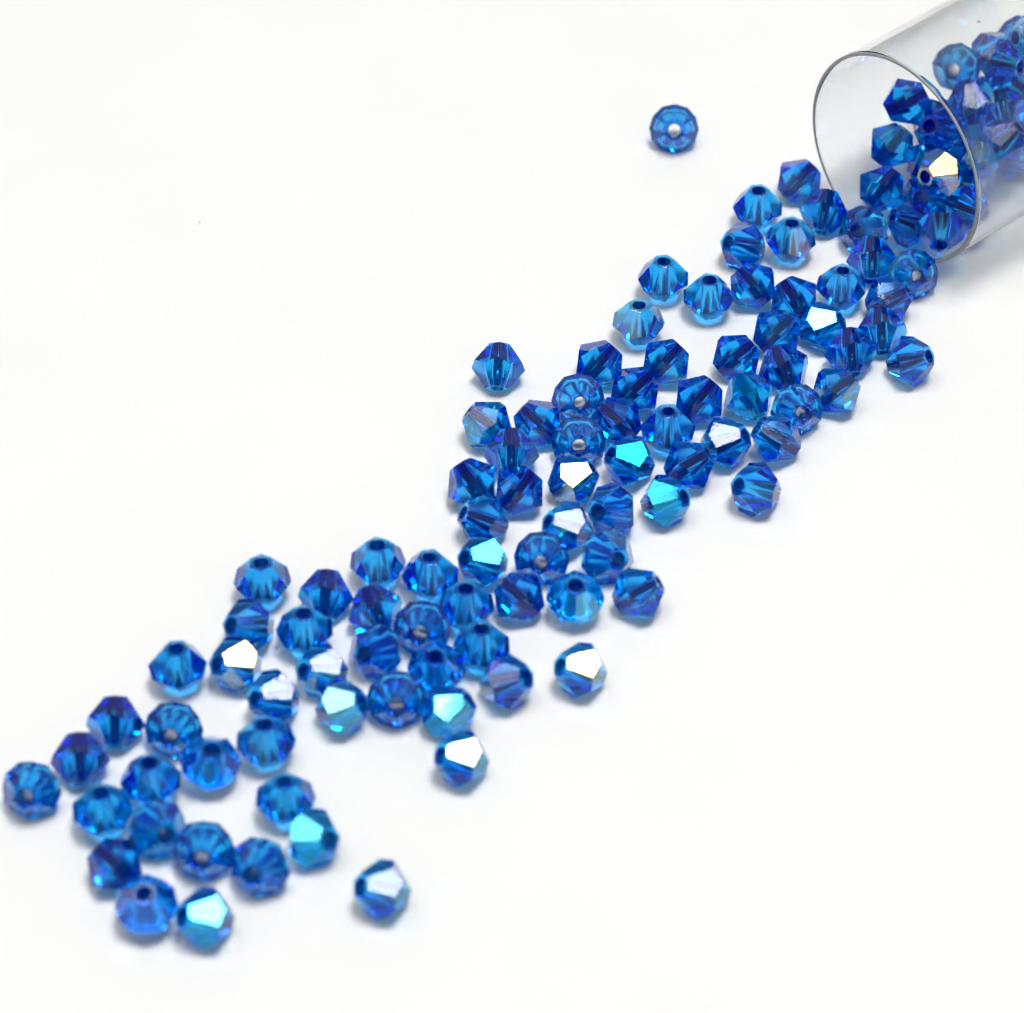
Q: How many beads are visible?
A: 121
